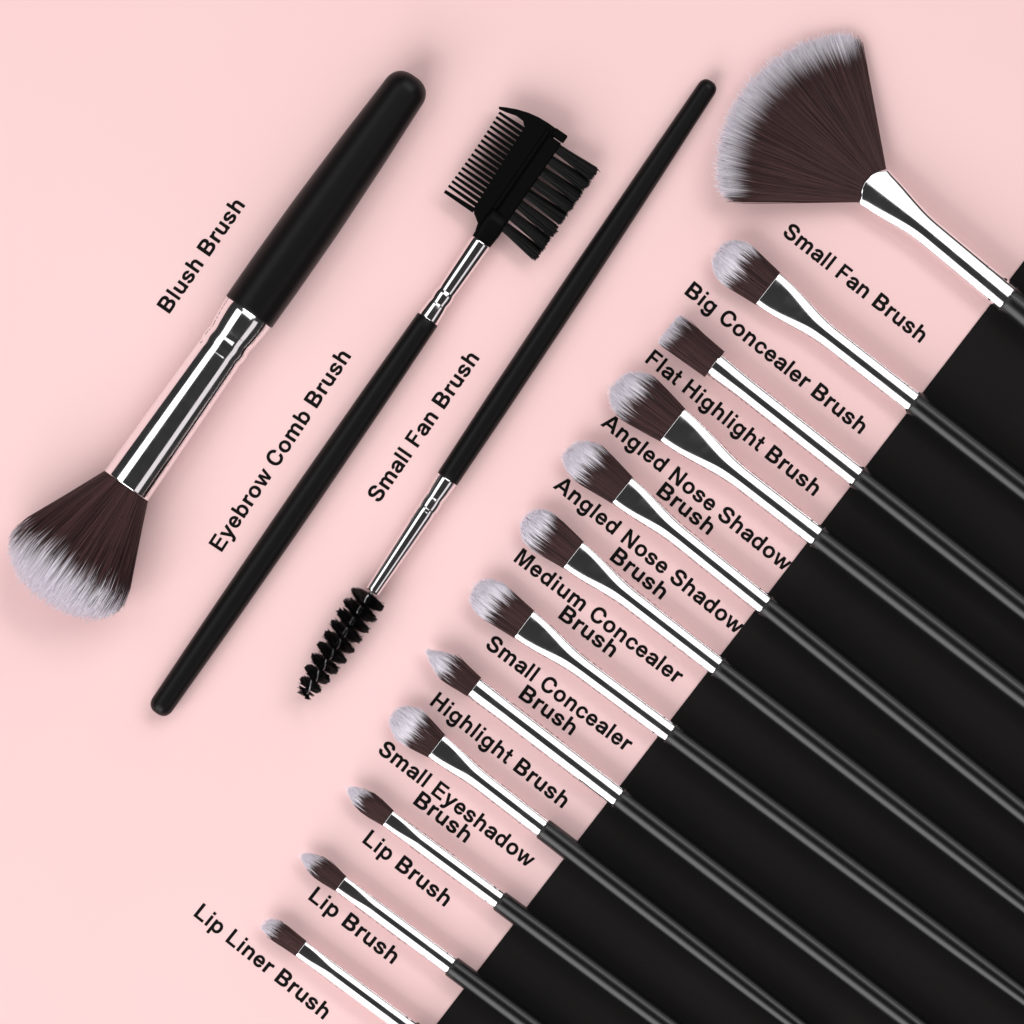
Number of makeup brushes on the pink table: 15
